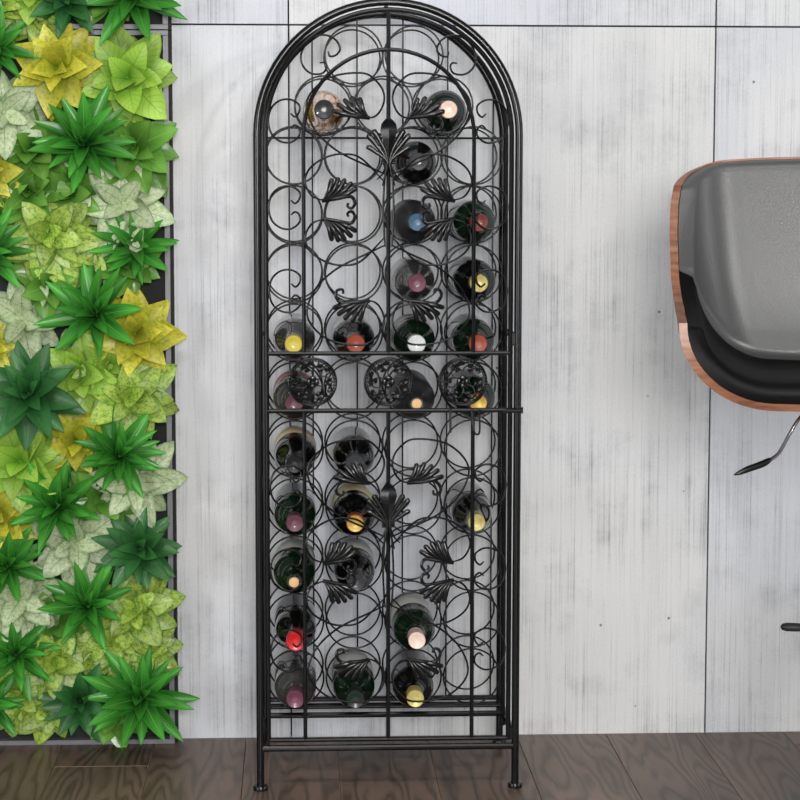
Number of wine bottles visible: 26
